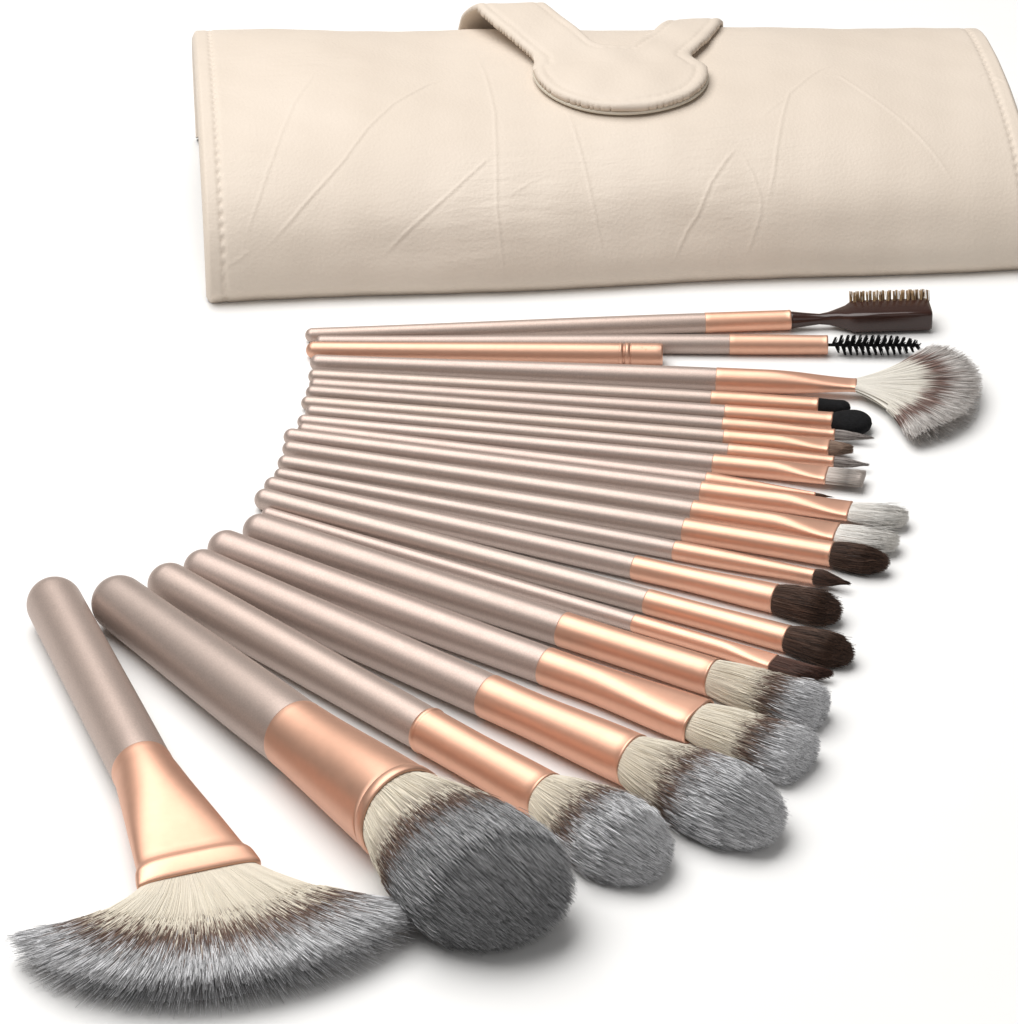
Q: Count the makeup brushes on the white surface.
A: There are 24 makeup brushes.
